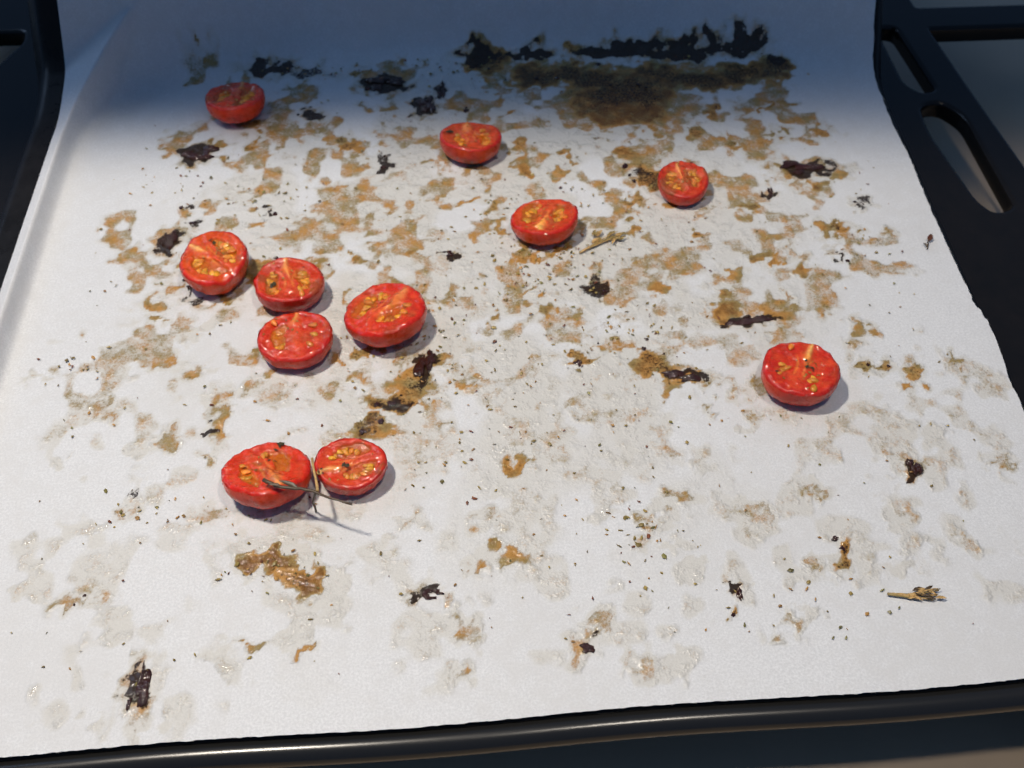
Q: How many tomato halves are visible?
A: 11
